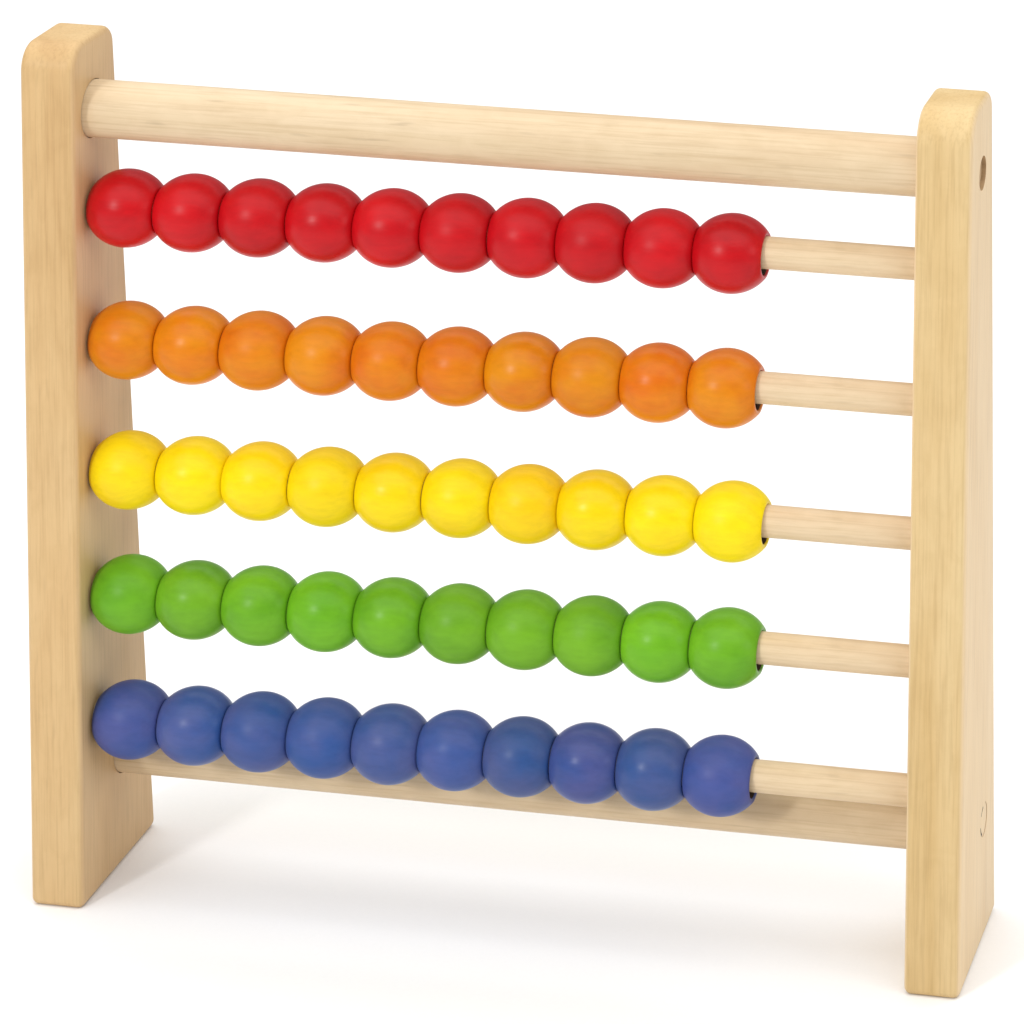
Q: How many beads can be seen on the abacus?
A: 50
